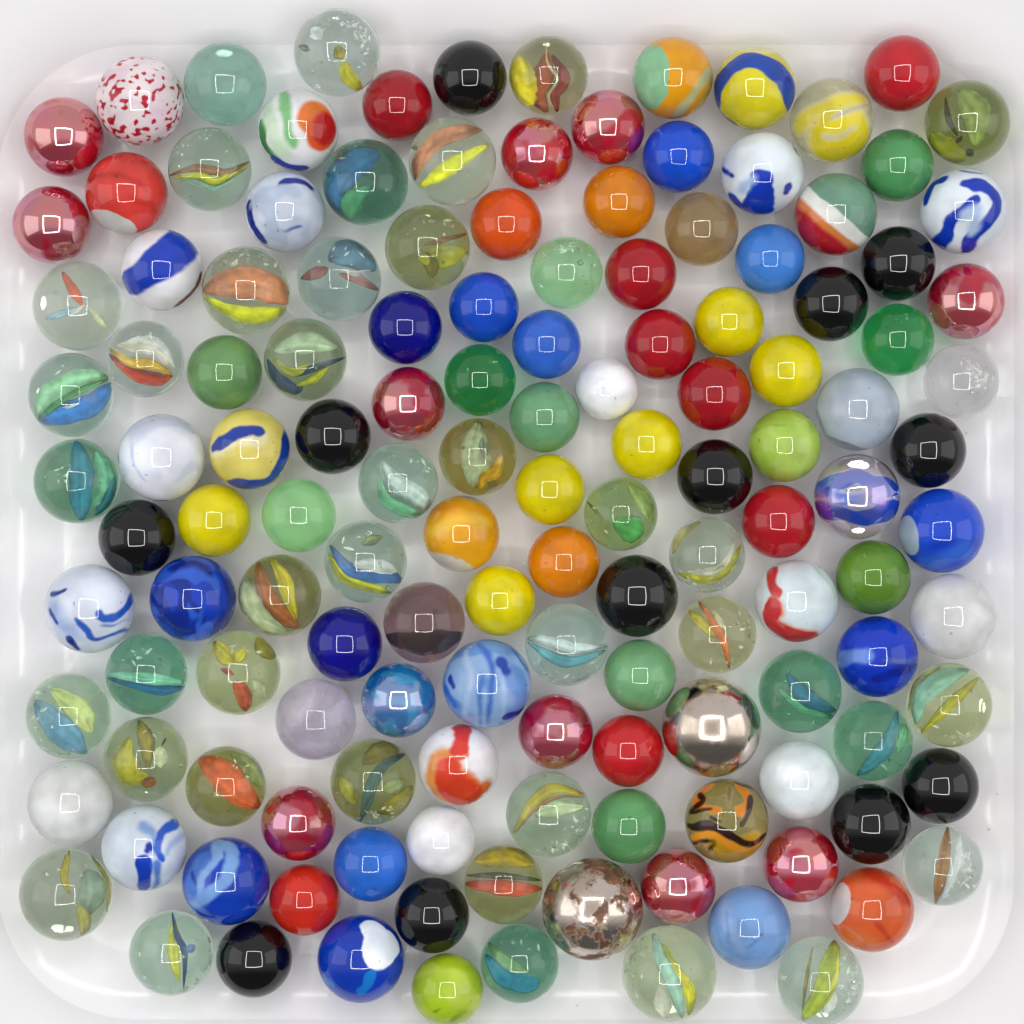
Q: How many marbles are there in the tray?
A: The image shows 139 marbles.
